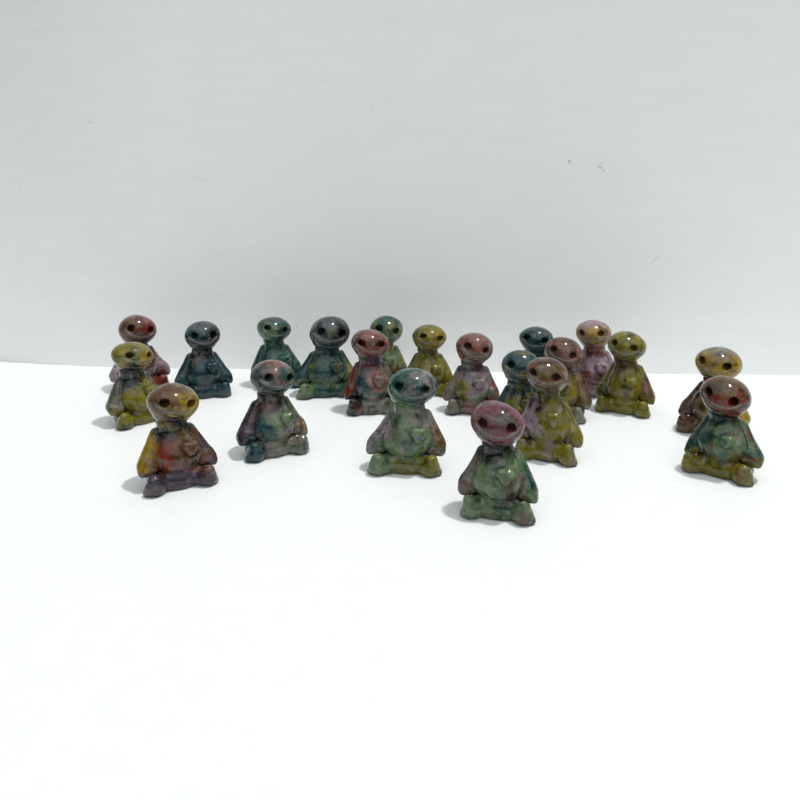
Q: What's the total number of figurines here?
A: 21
